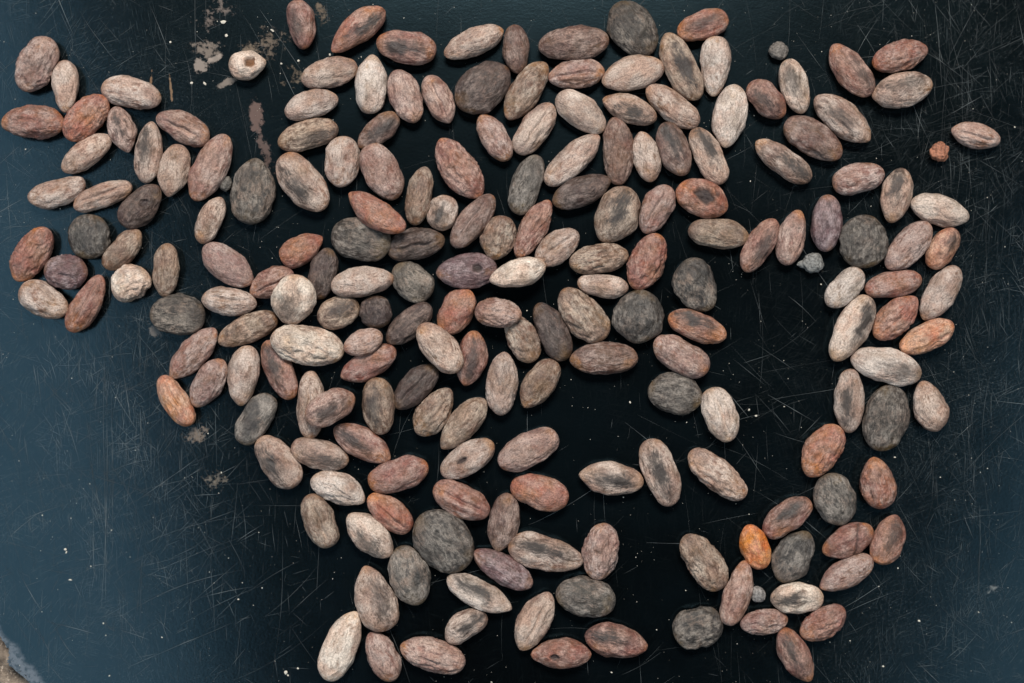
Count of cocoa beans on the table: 200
